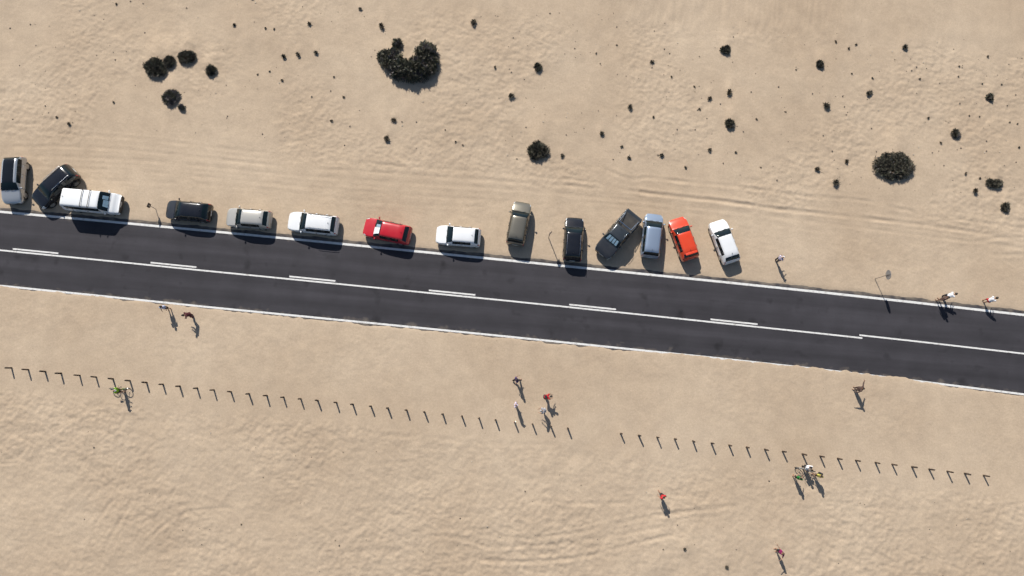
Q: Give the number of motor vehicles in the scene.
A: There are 14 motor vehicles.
